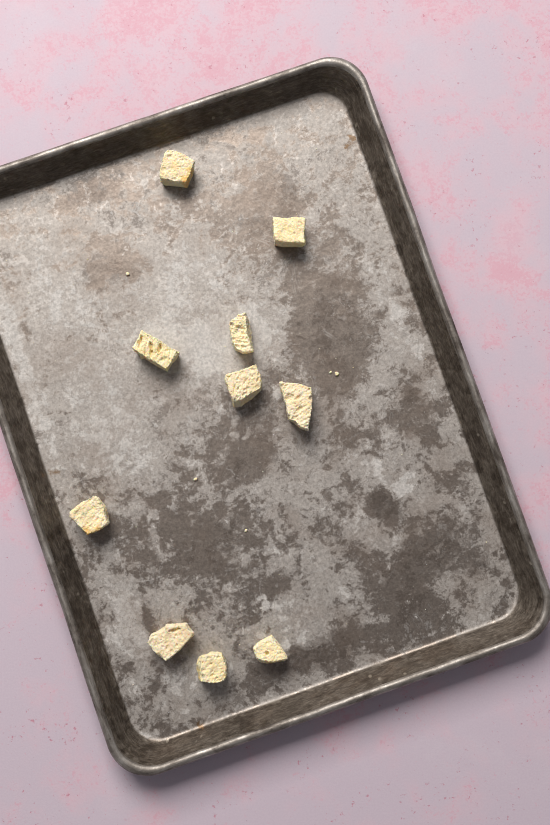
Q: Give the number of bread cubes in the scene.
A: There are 10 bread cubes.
